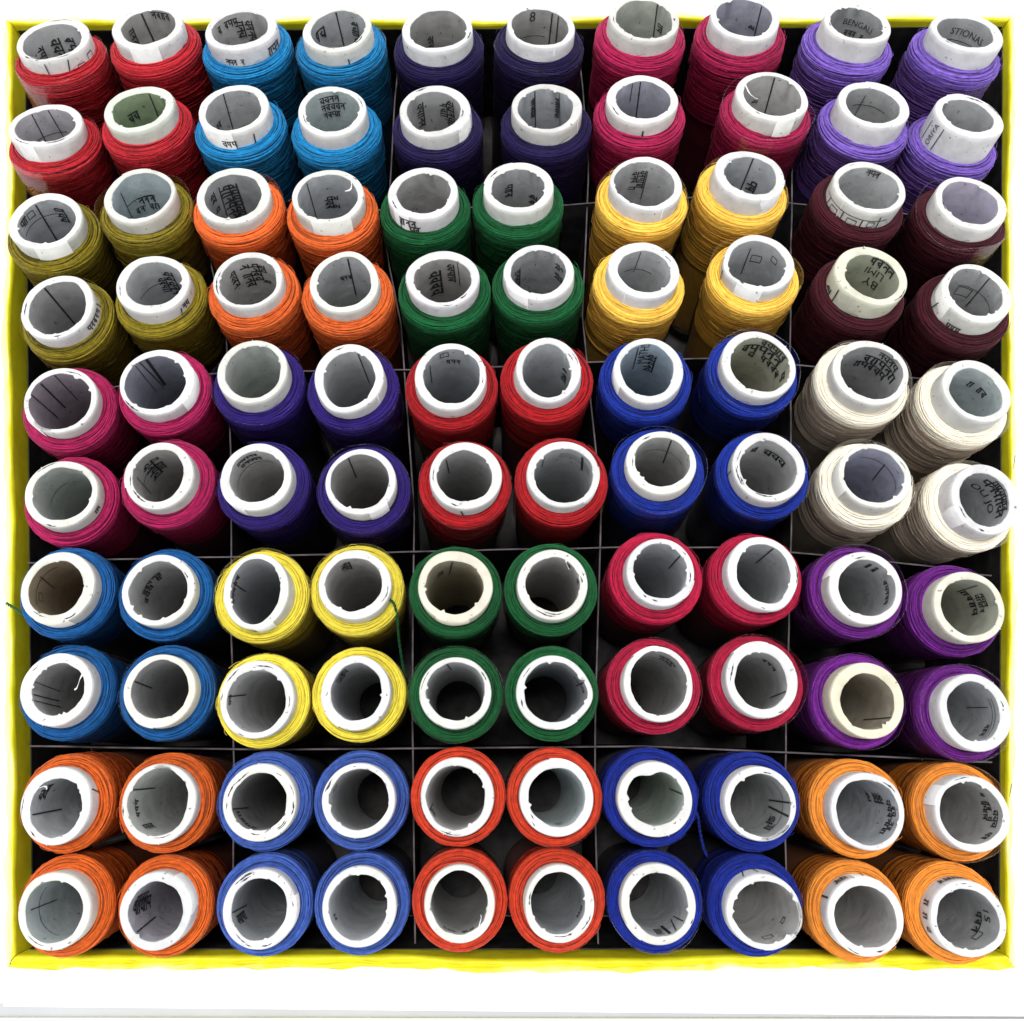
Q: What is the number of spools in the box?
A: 100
